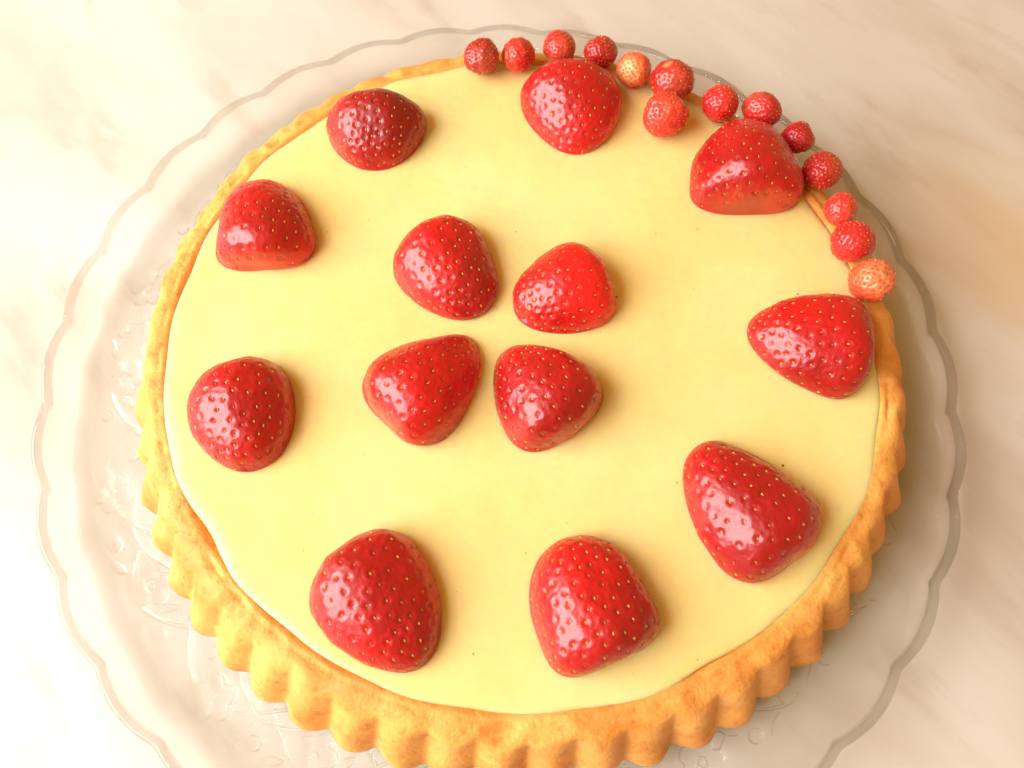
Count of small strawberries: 14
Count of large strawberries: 13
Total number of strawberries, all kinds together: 27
